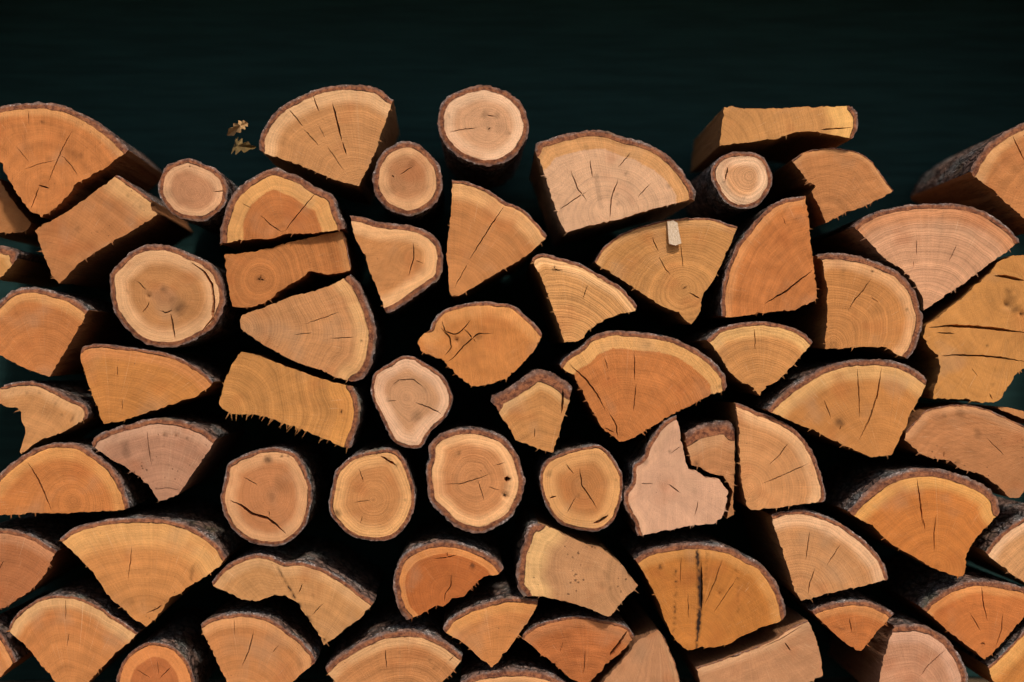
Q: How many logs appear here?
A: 69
